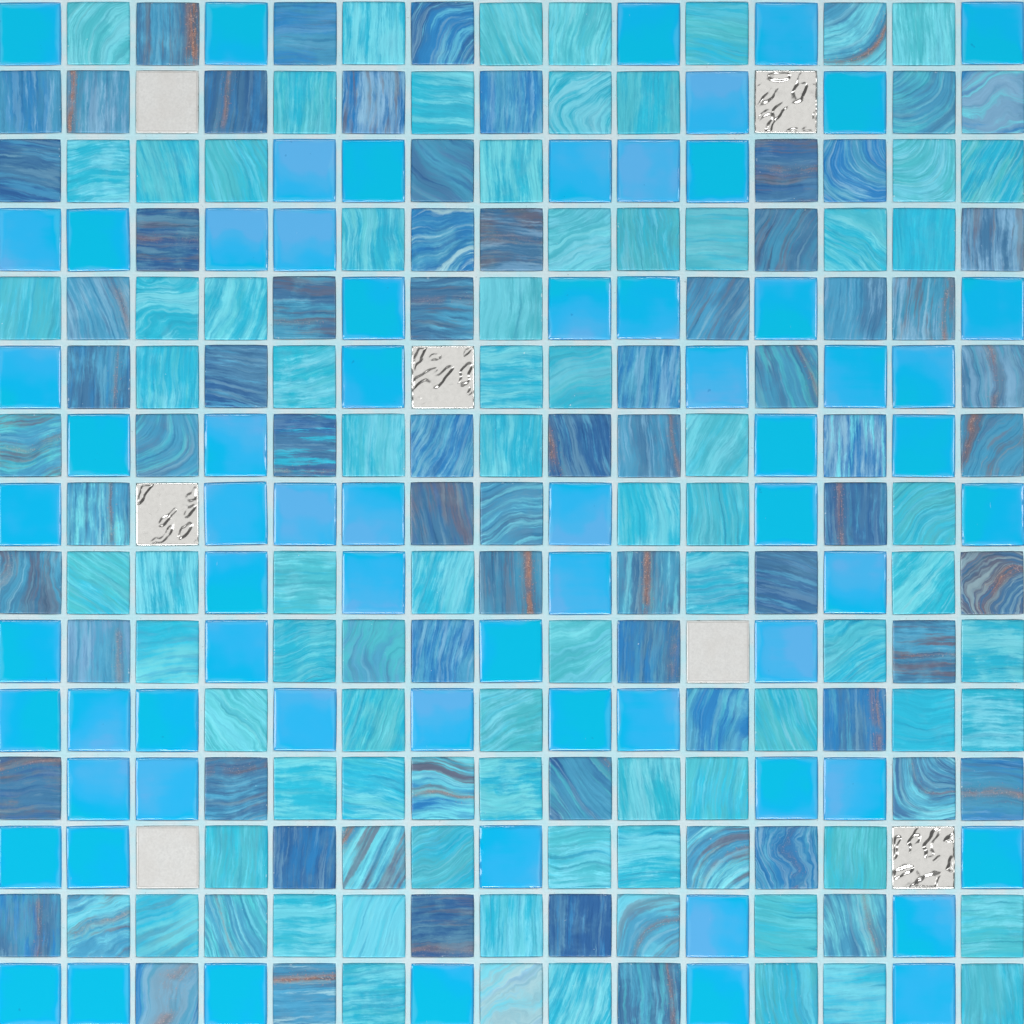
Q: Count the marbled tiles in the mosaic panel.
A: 150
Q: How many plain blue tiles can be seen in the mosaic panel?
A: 68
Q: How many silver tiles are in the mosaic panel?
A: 4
